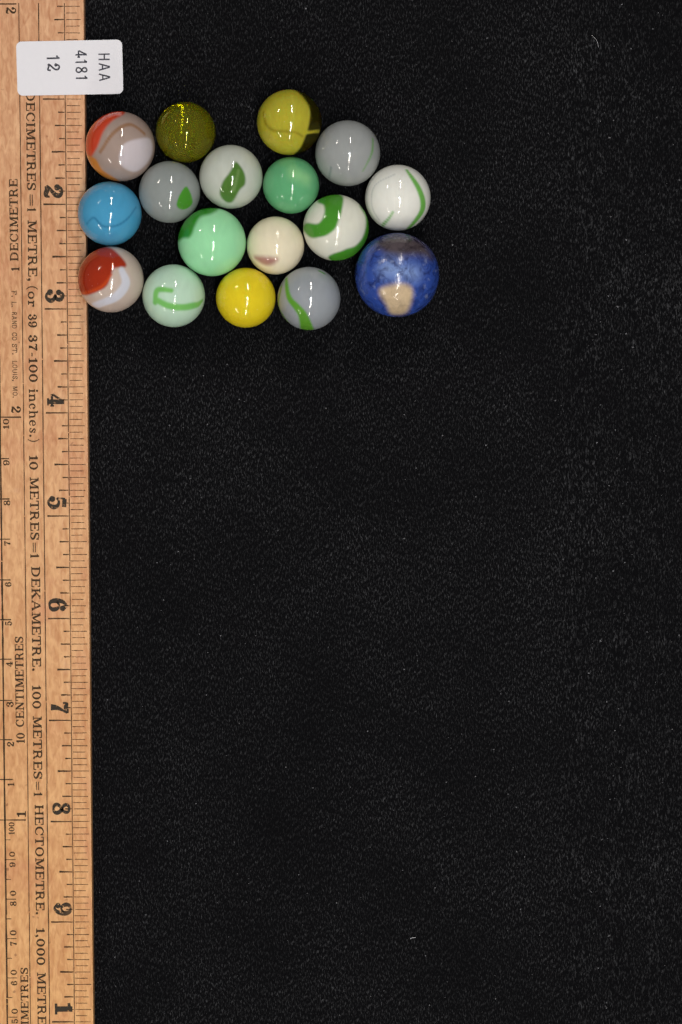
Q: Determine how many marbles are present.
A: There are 17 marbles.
